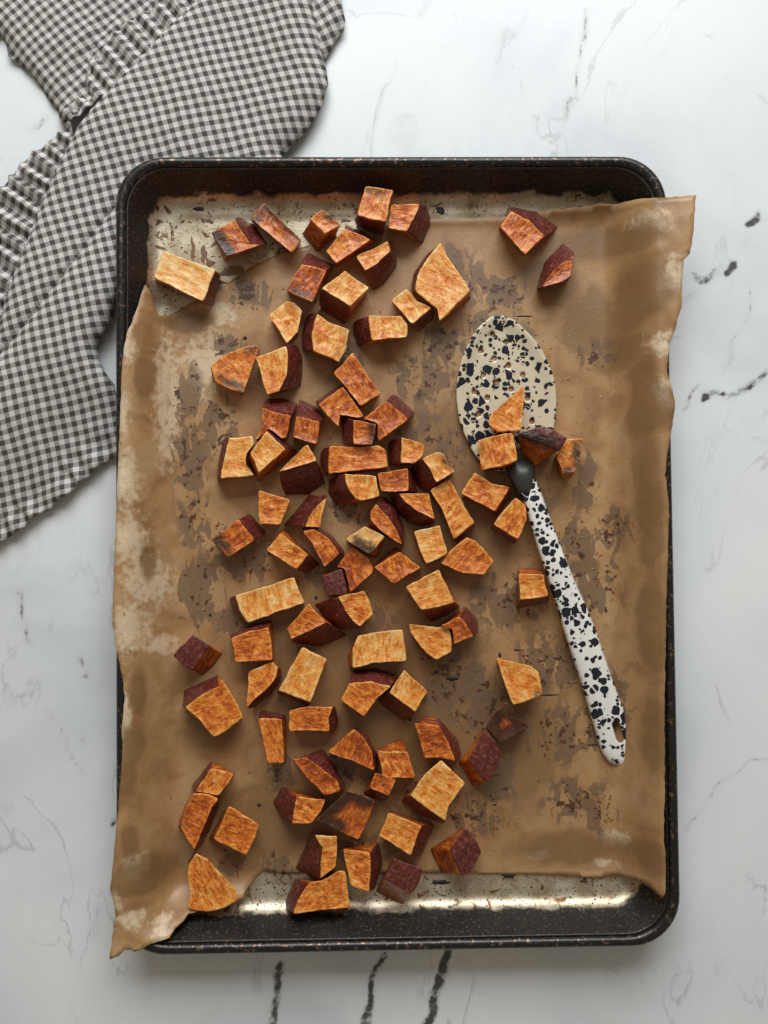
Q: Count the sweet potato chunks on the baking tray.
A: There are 91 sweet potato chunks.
